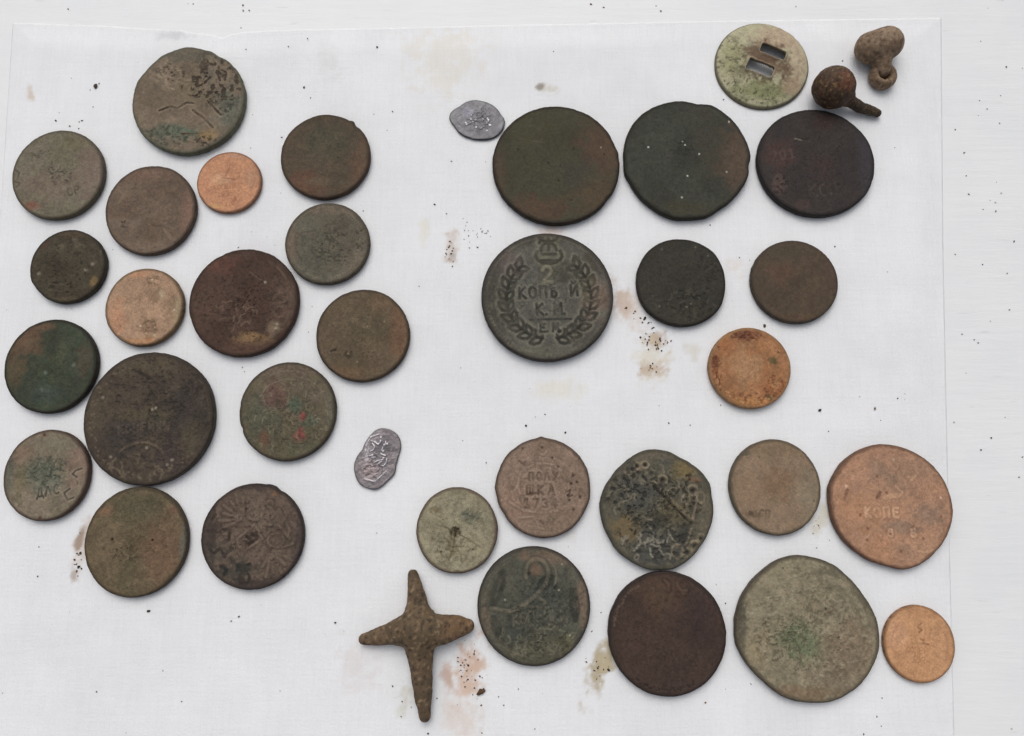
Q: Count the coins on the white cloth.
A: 34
